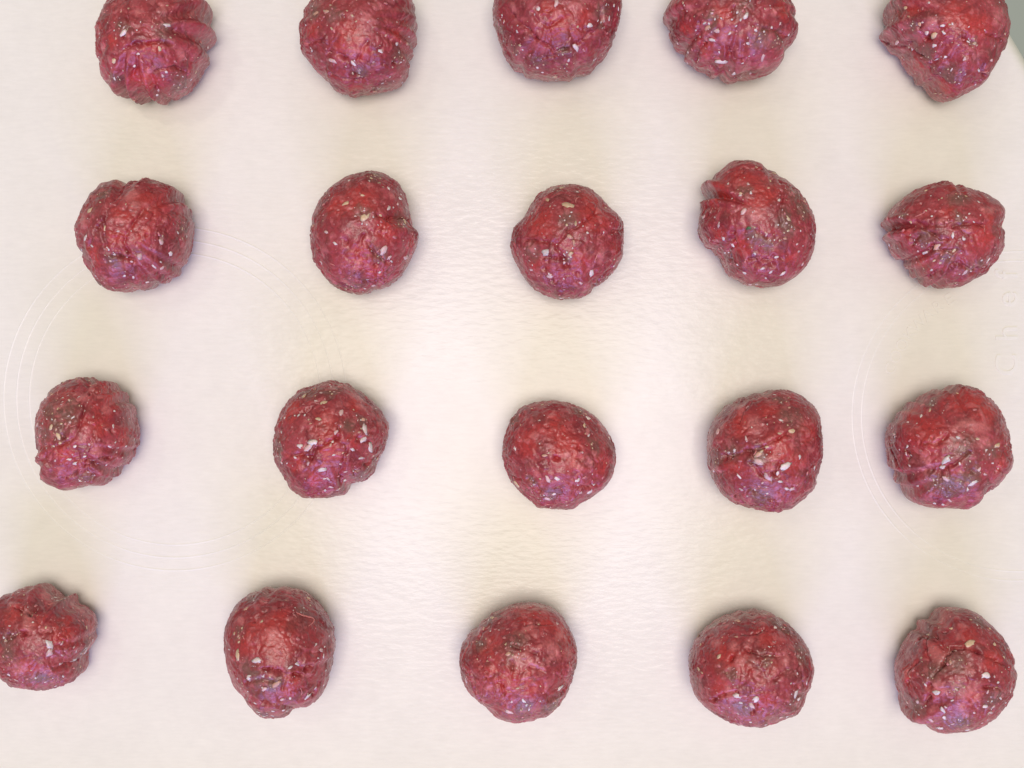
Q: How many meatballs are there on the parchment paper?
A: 20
